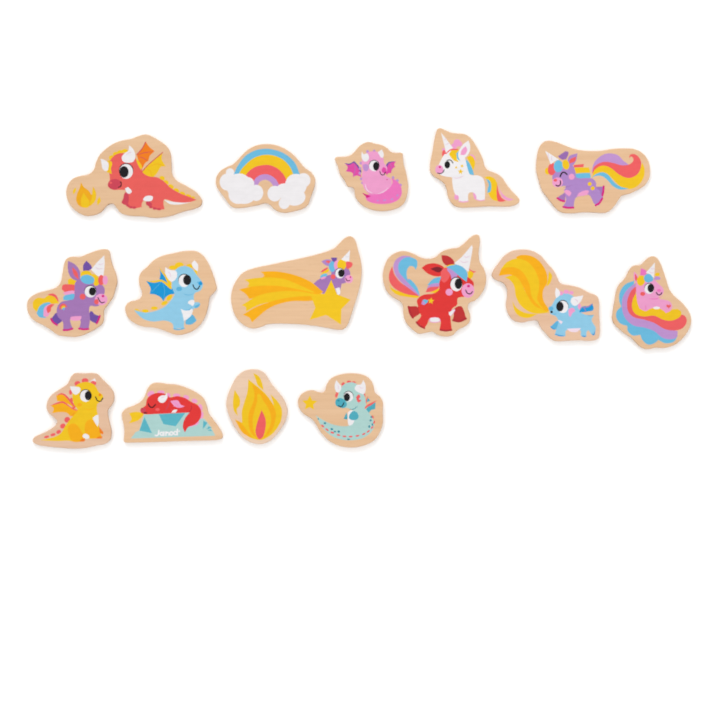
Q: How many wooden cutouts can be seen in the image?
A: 15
